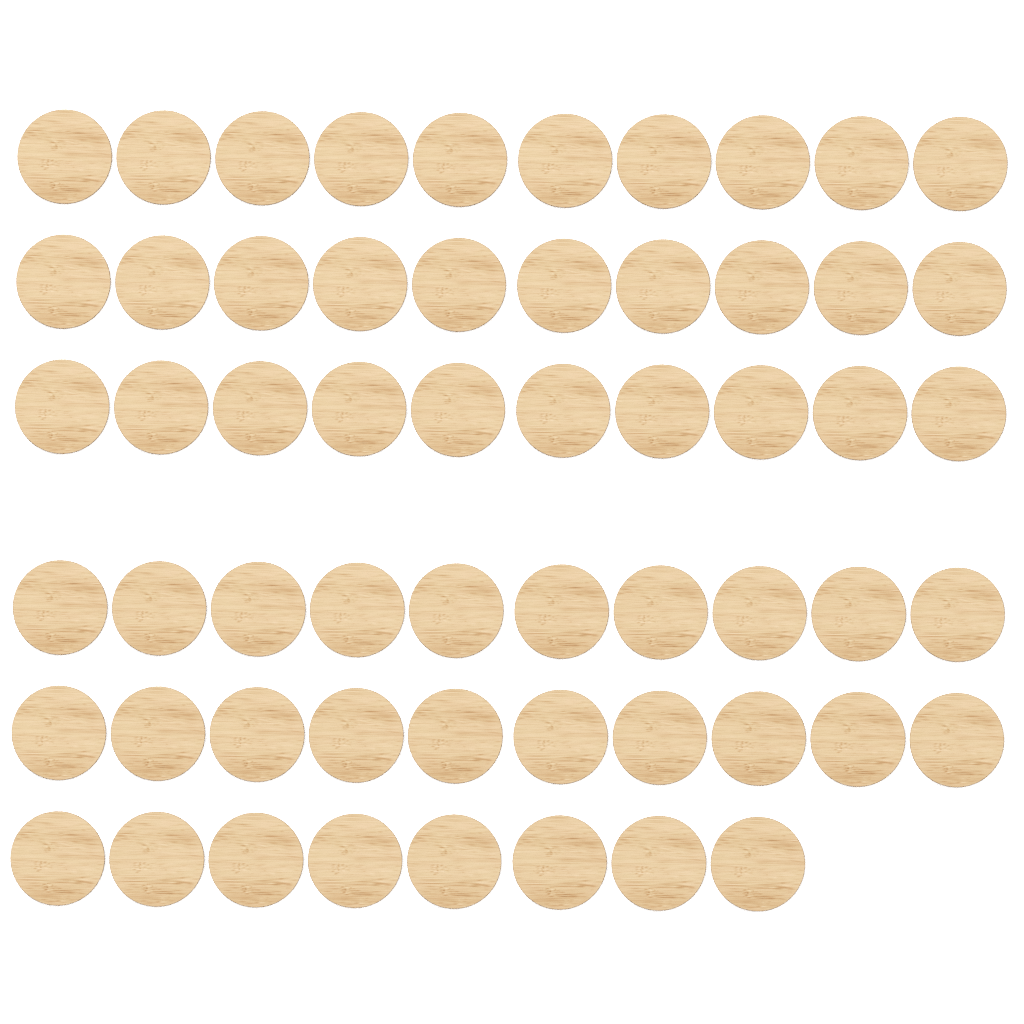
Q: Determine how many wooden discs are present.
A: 58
